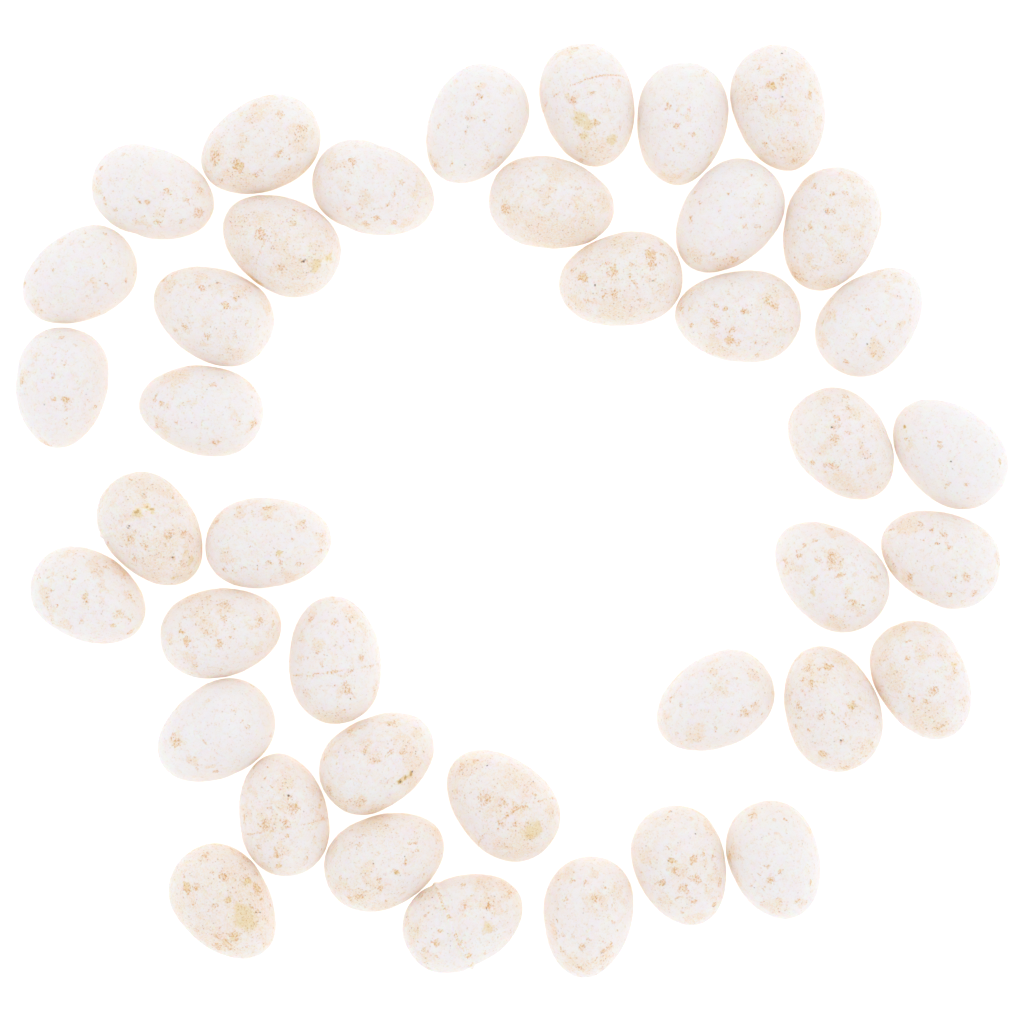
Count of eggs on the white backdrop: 40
